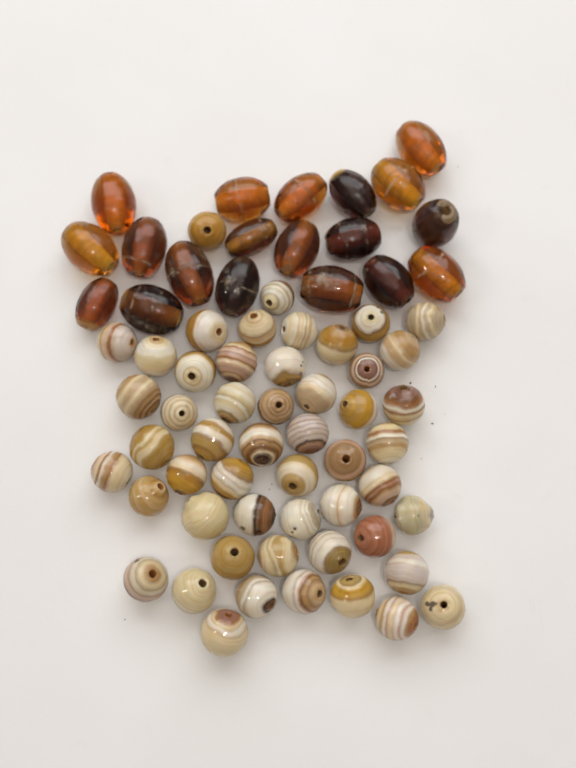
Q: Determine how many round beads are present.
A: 52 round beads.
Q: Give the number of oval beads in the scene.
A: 19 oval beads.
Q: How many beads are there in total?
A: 71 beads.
